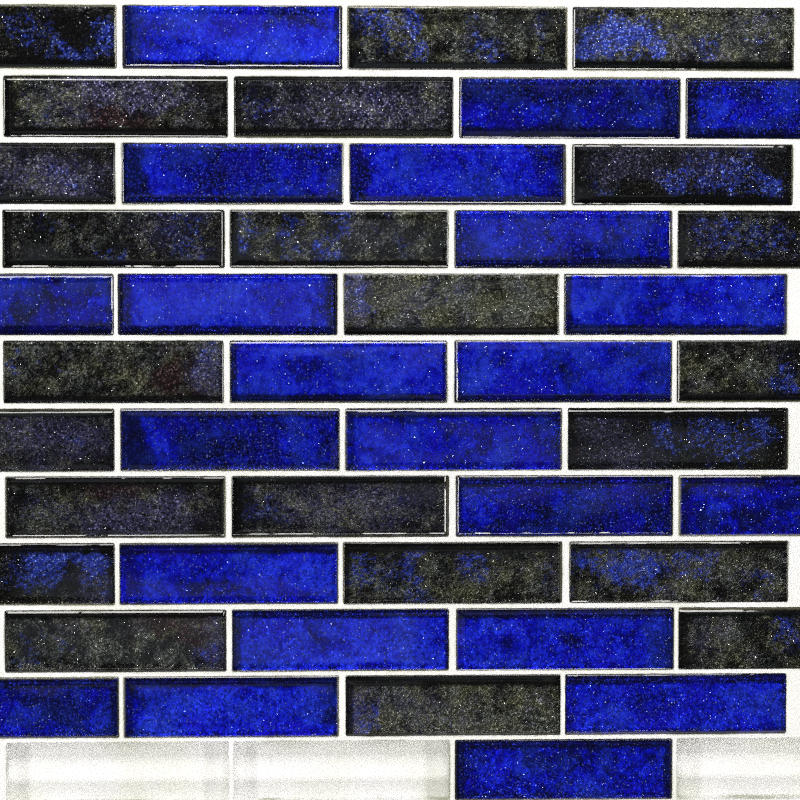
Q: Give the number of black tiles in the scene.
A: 23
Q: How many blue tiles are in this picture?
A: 22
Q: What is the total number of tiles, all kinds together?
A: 45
